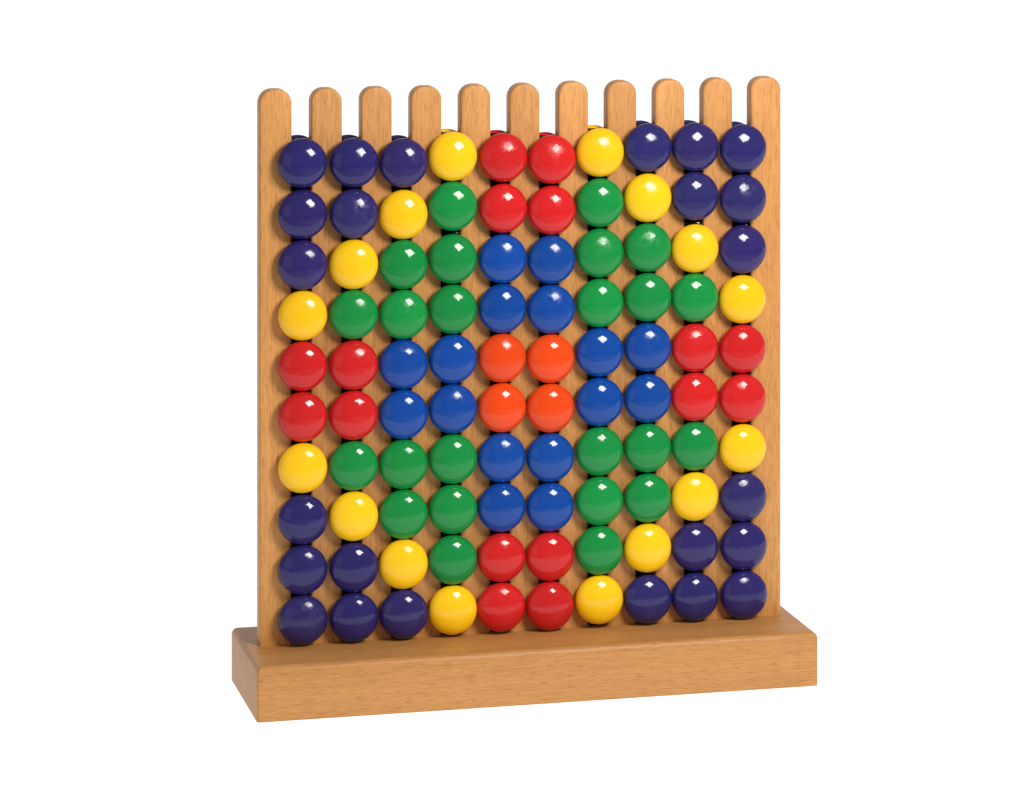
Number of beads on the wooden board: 100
